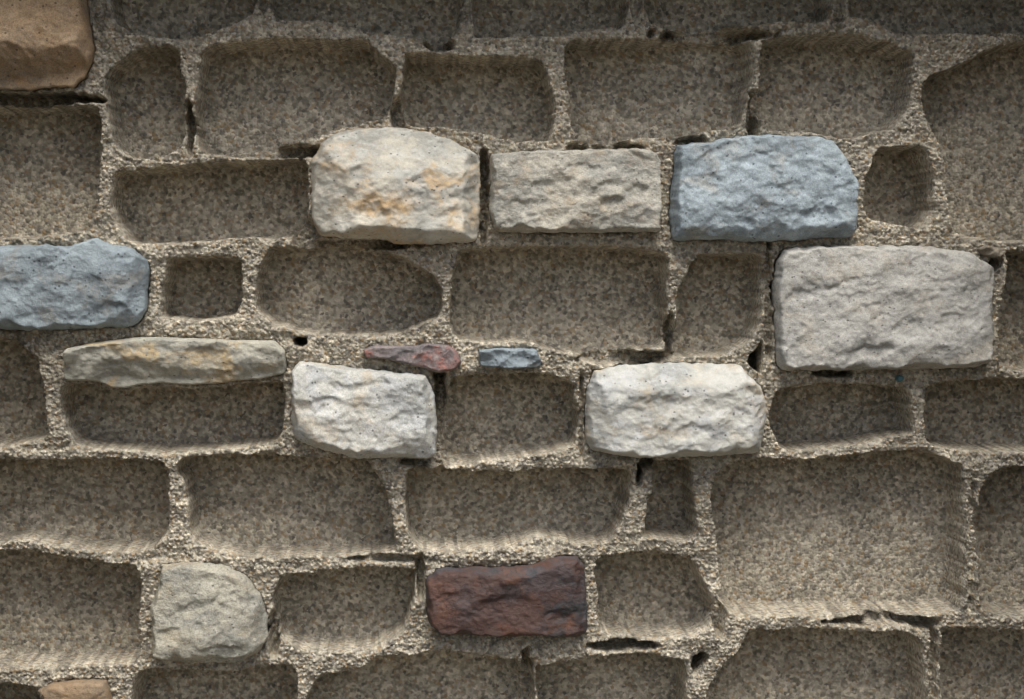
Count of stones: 15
